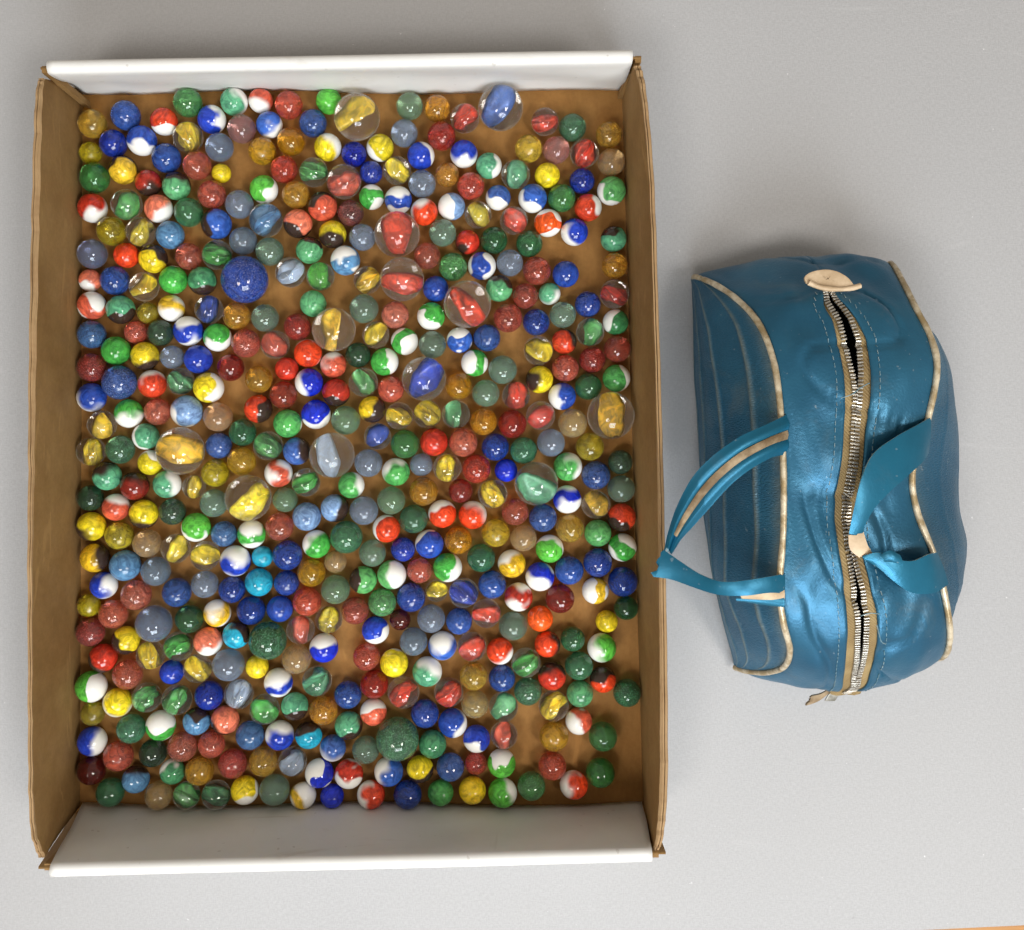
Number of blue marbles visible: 121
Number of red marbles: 111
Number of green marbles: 128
